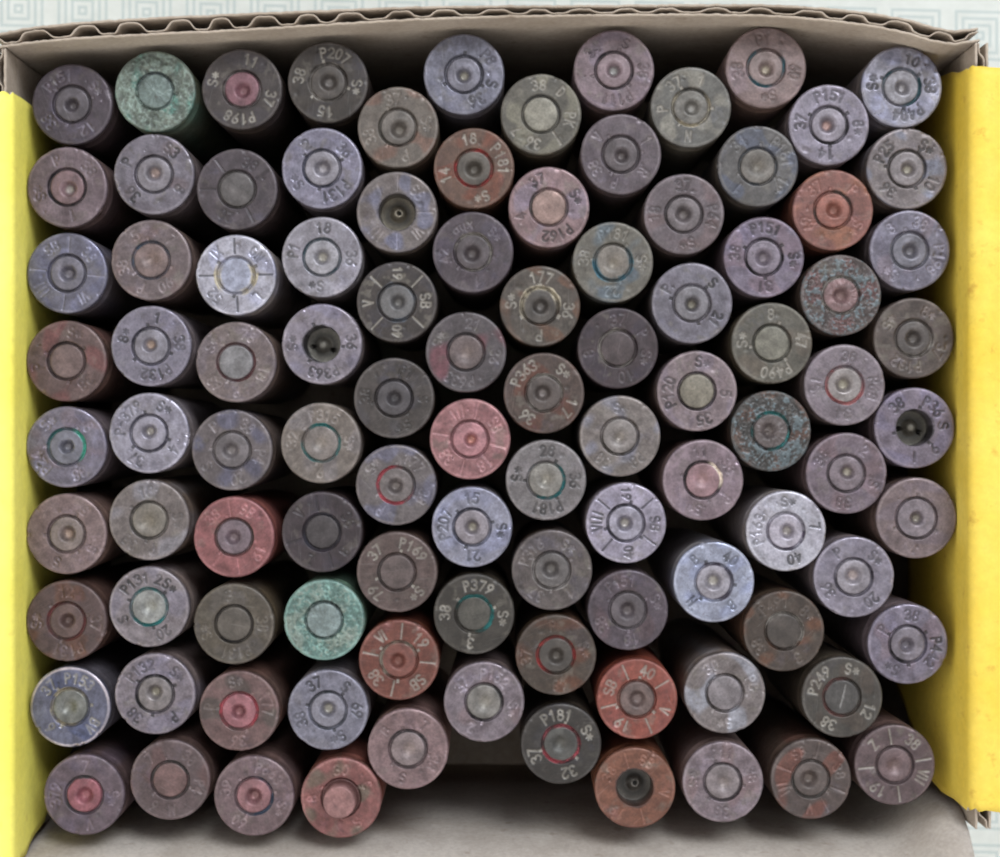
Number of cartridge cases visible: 100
